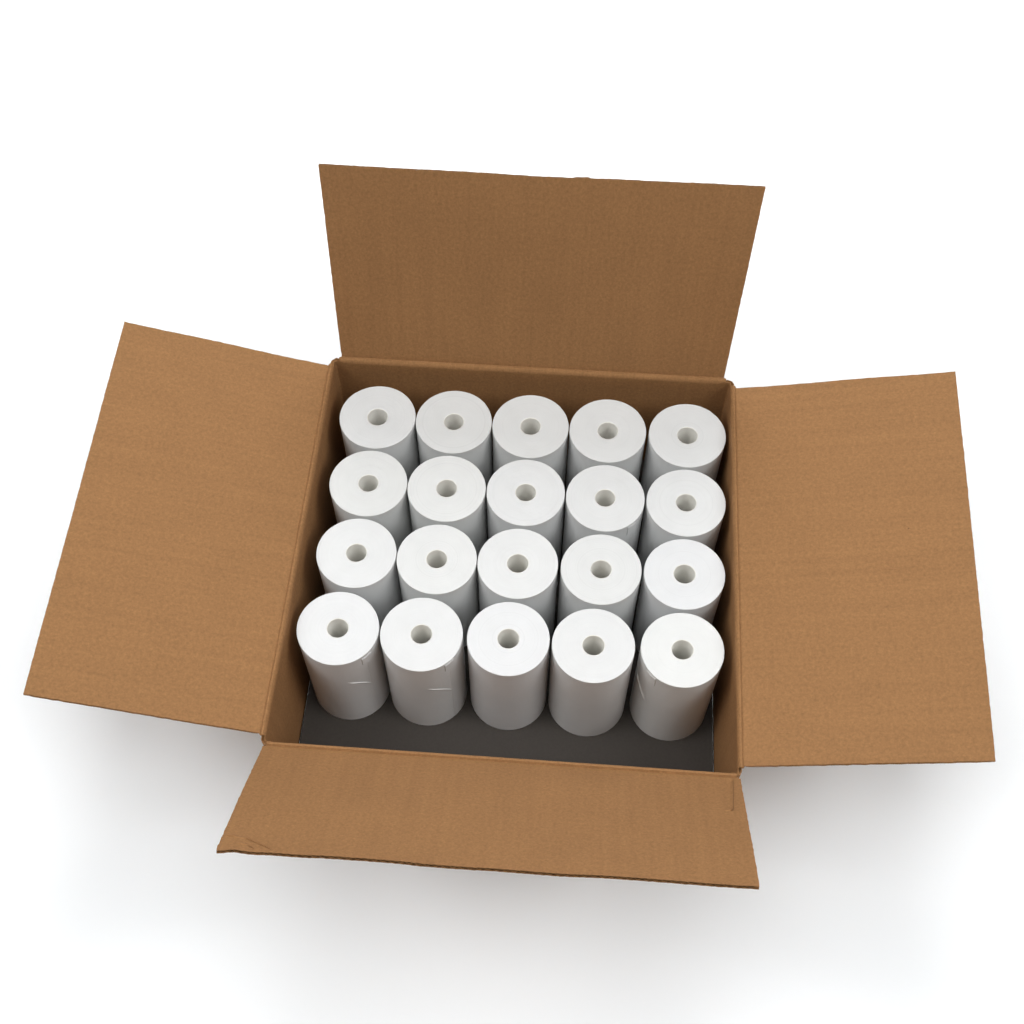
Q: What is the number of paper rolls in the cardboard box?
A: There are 20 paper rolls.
